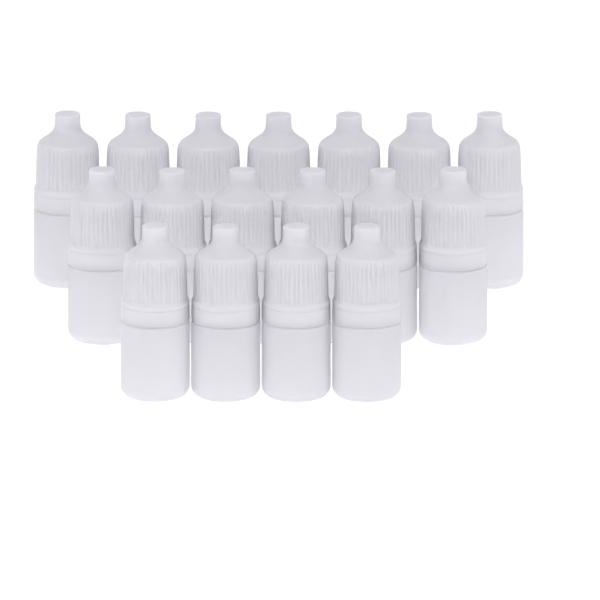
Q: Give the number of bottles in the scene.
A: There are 17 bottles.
